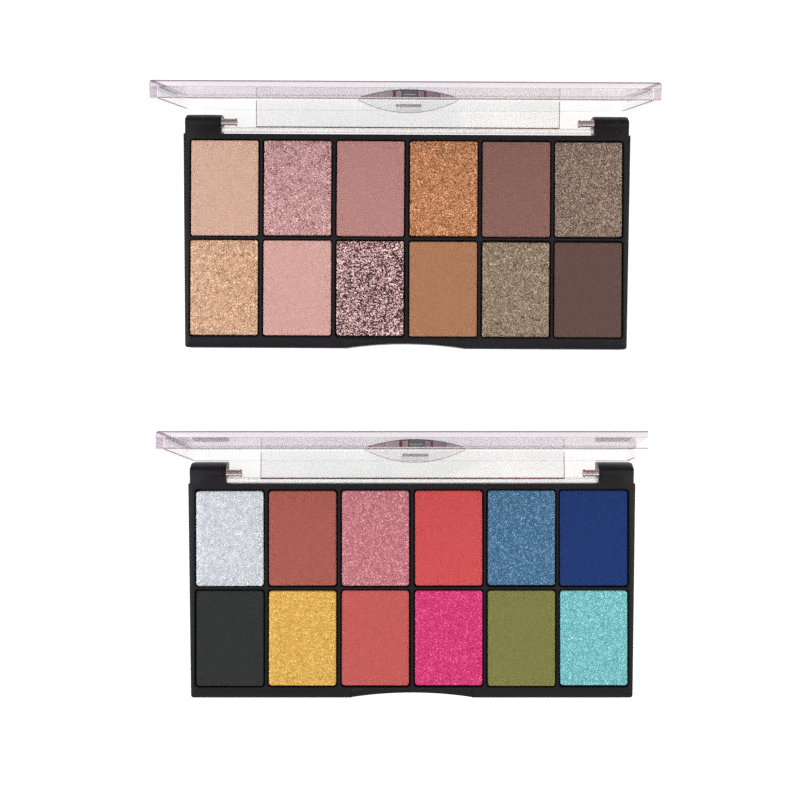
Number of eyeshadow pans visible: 24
